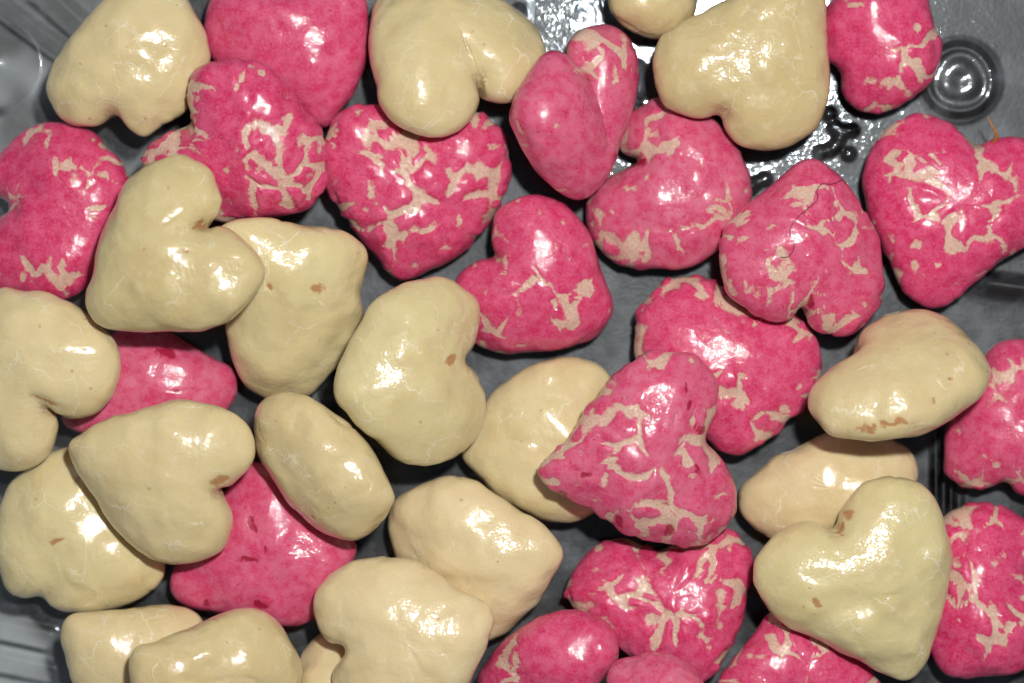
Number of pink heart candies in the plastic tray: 20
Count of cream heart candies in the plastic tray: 20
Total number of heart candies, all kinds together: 40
